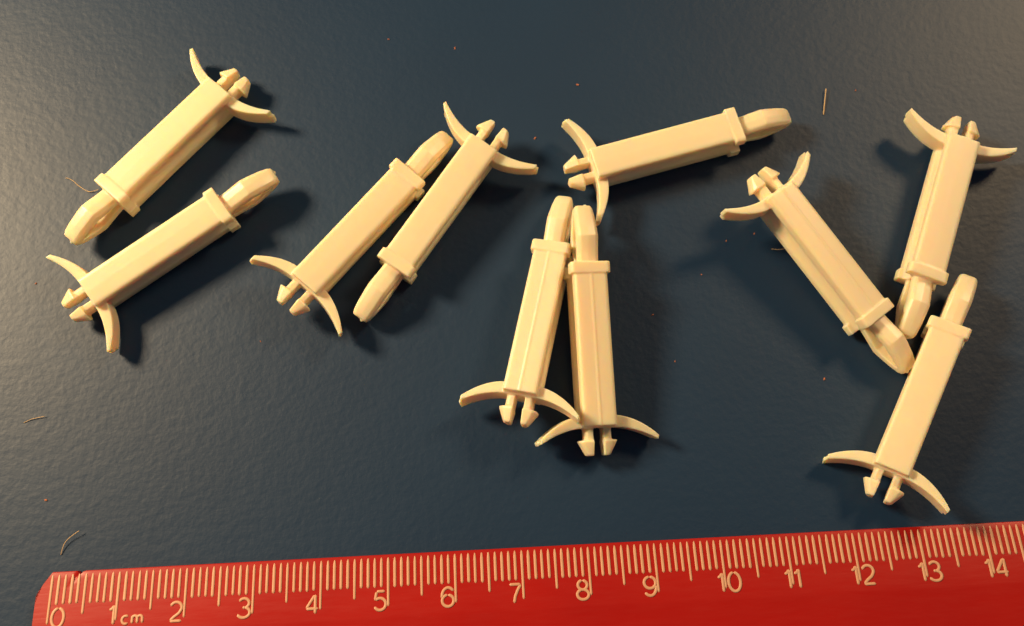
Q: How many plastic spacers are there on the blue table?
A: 10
